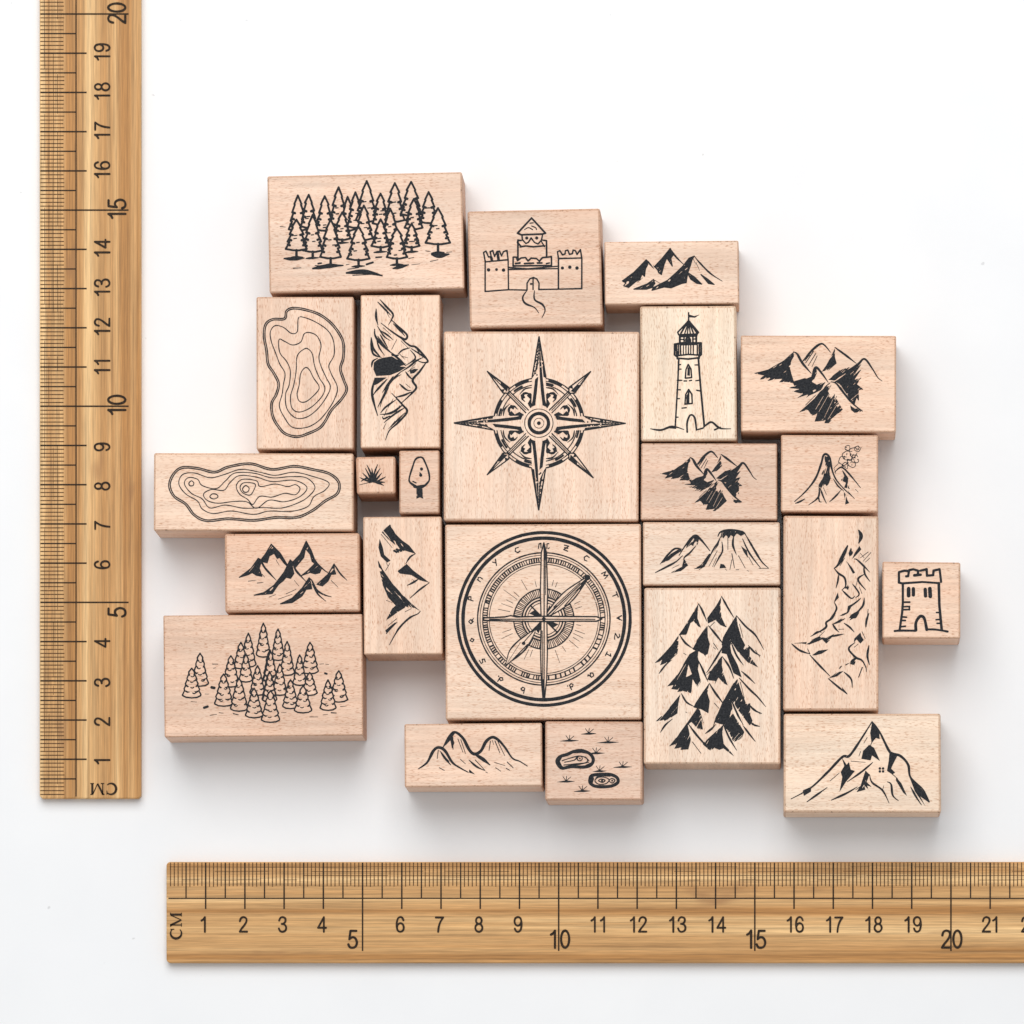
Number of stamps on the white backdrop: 24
